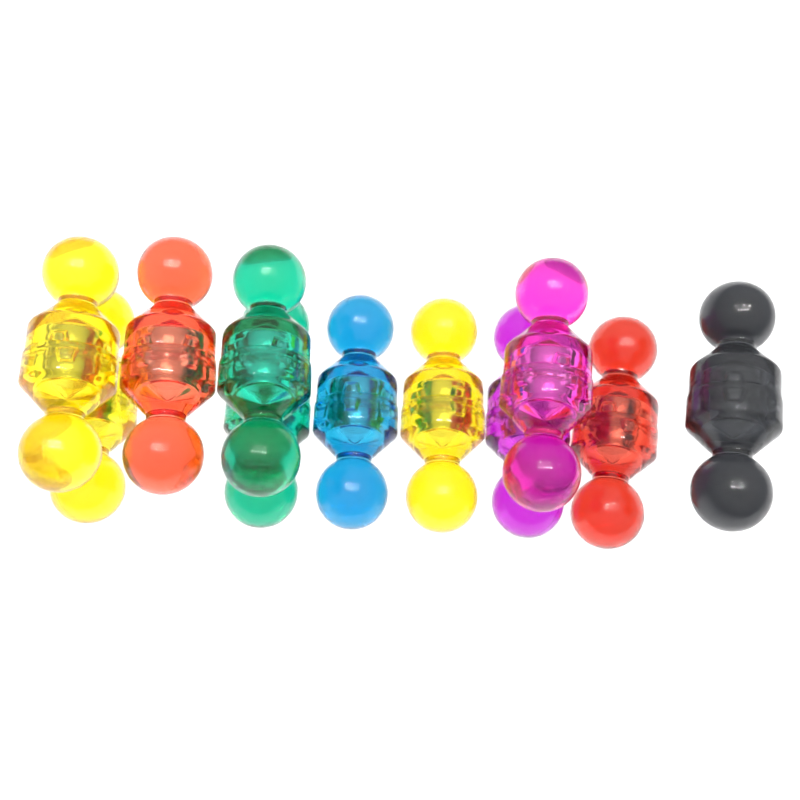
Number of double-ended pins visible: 11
